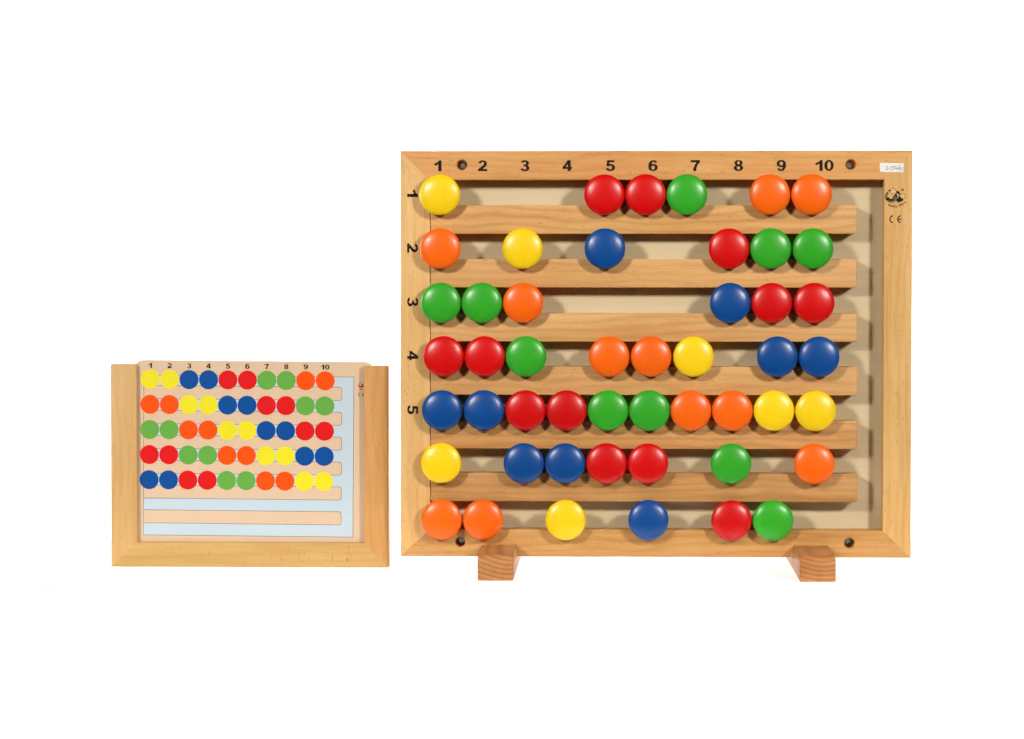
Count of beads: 49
